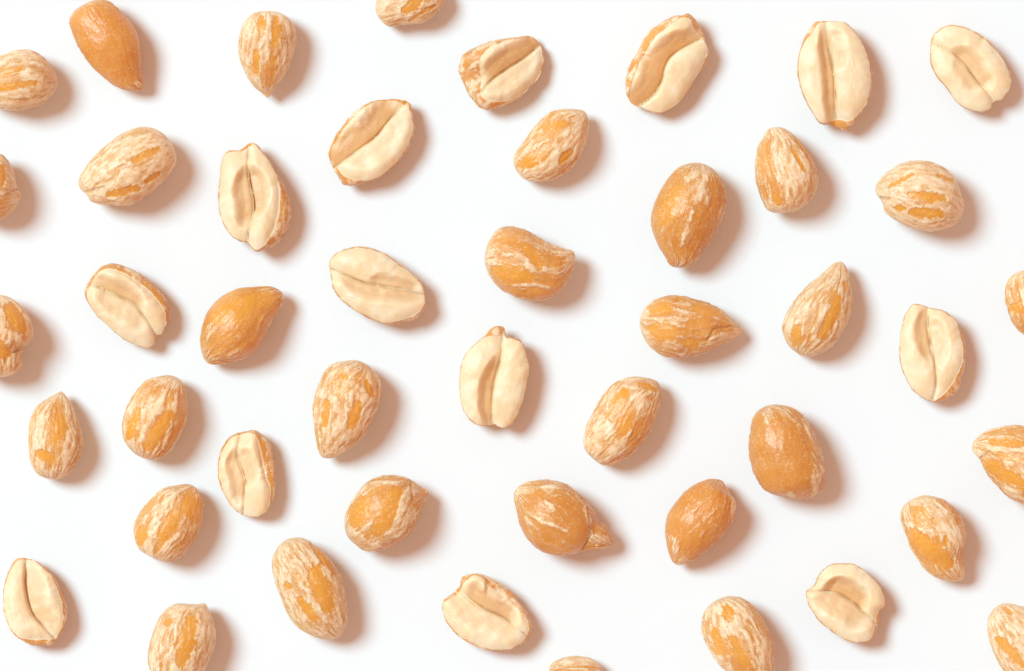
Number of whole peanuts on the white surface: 32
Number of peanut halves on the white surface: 14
